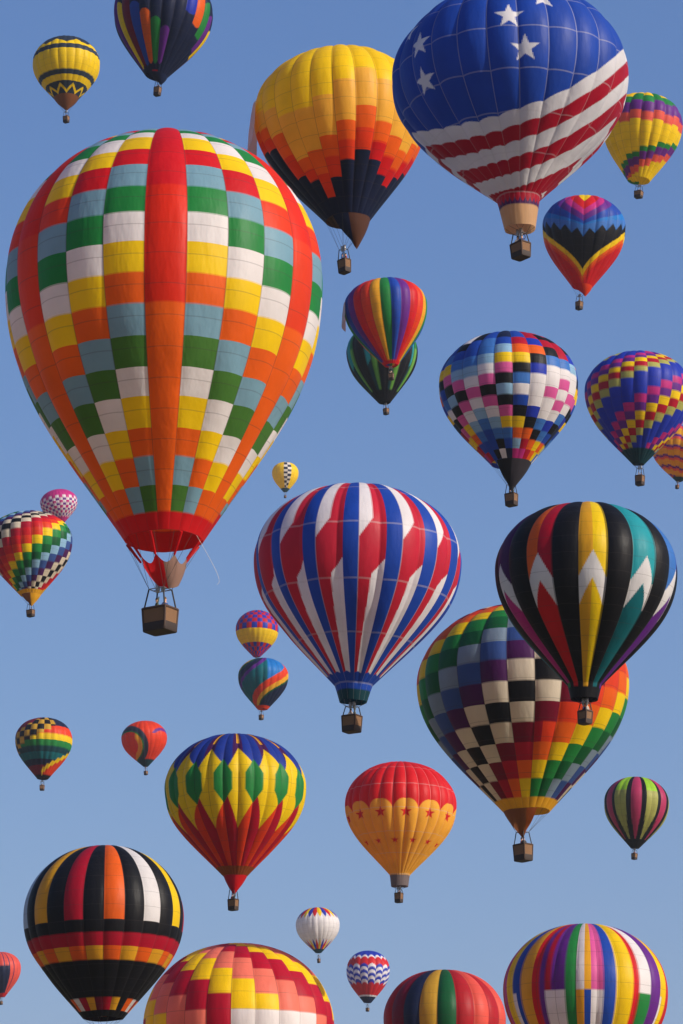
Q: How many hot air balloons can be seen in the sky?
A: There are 32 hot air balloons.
